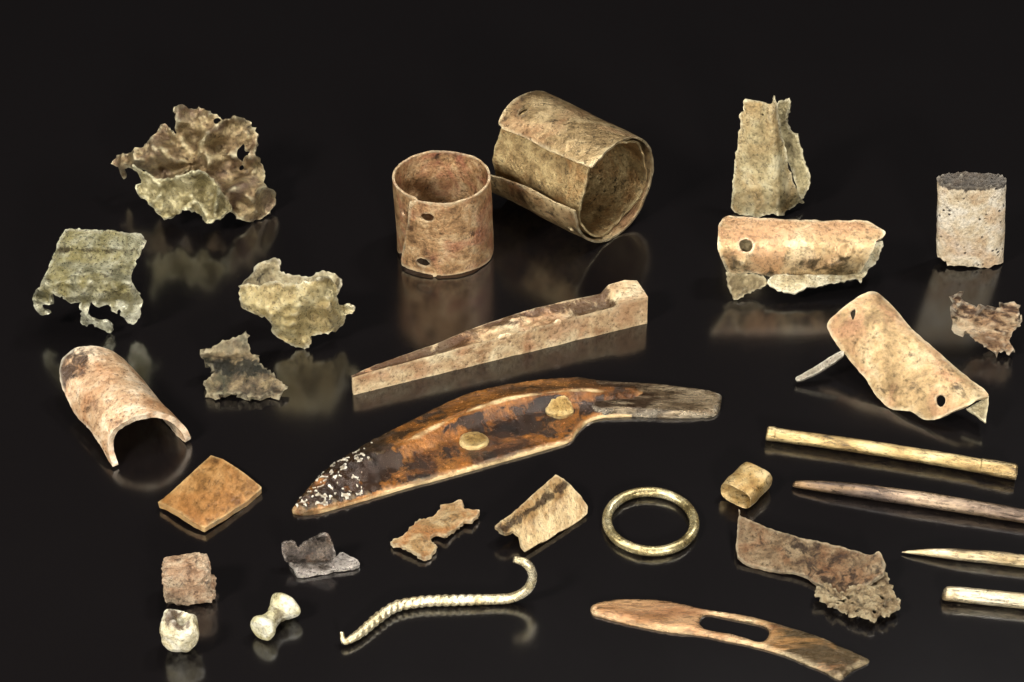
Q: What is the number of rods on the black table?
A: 4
